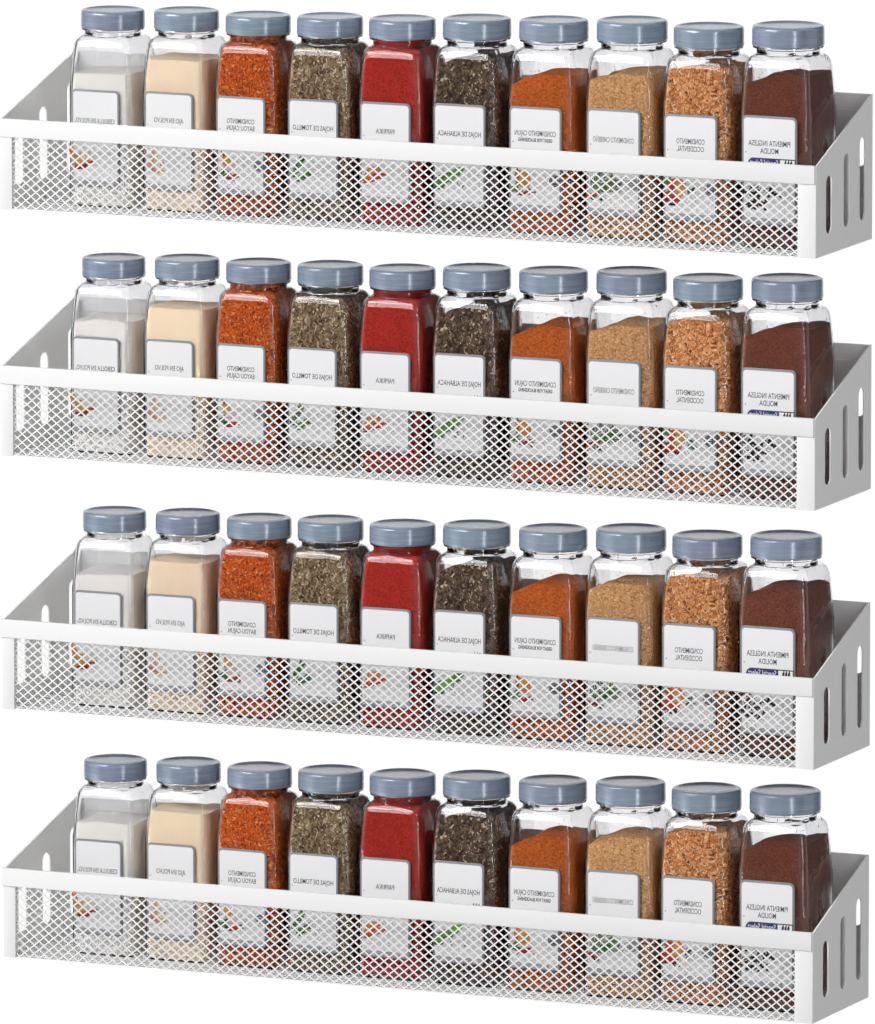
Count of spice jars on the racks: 40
